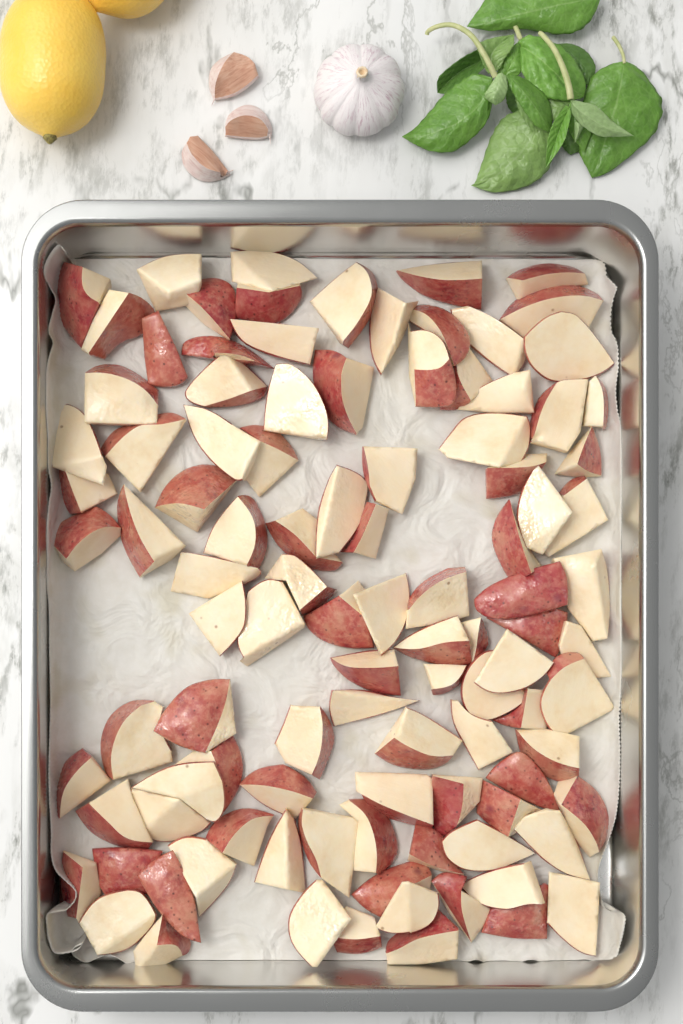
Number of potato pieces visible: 104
